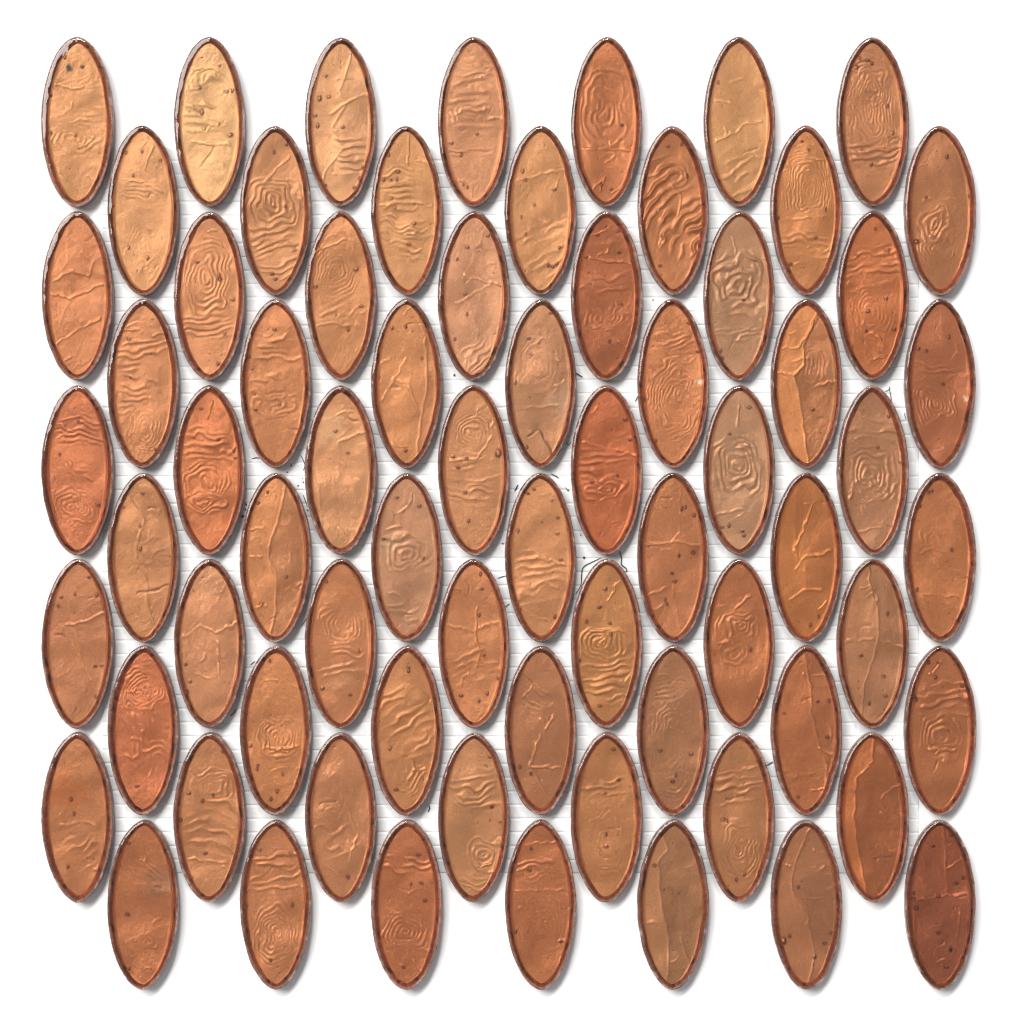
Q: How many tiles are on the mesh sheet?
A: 70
